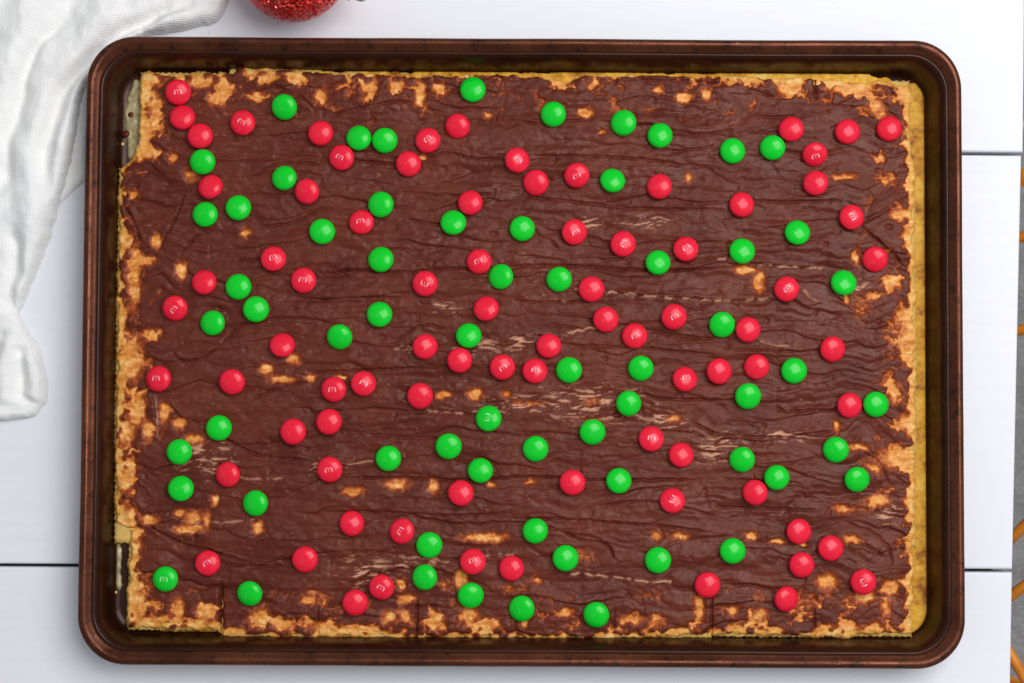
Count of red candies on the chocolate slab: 81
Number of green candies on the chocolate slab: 64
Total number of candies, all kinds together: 145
